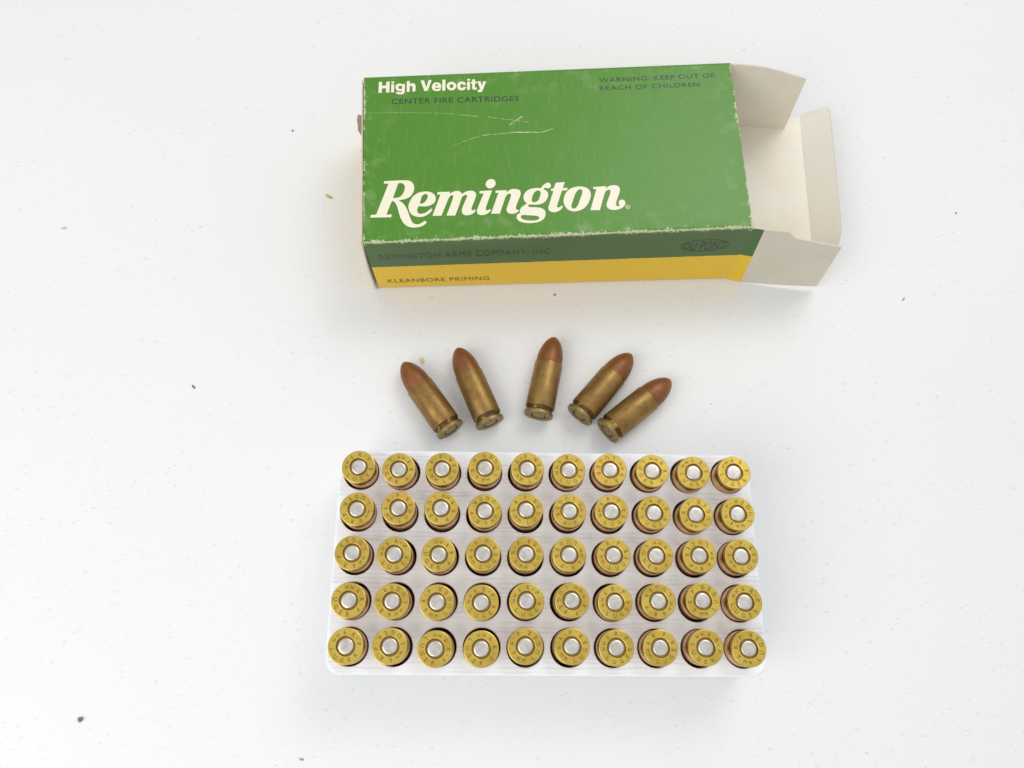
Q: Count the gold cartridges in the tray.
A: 50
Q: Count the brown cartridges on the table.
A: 5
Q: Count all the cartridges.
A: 55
